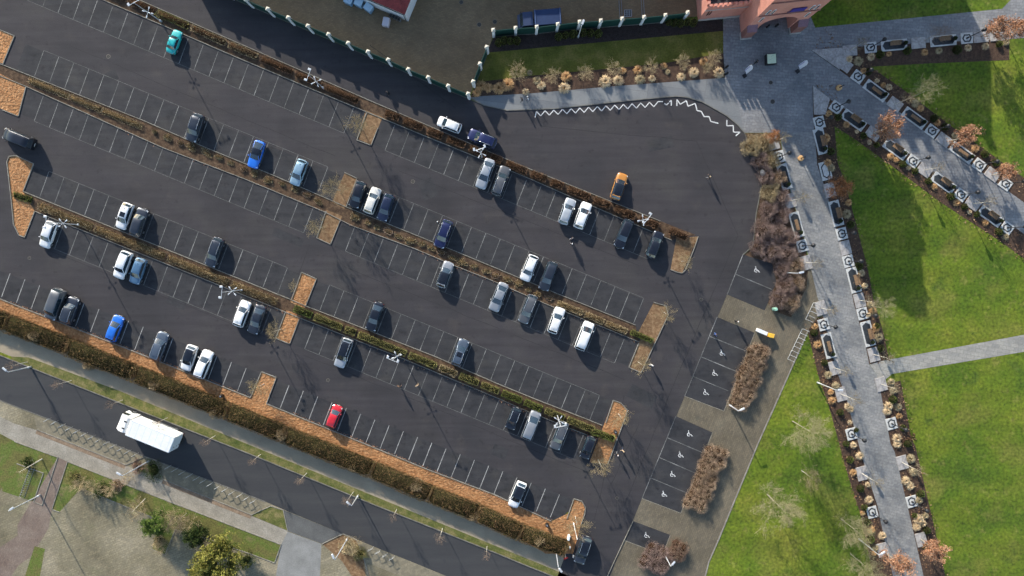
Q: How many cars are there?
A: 49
